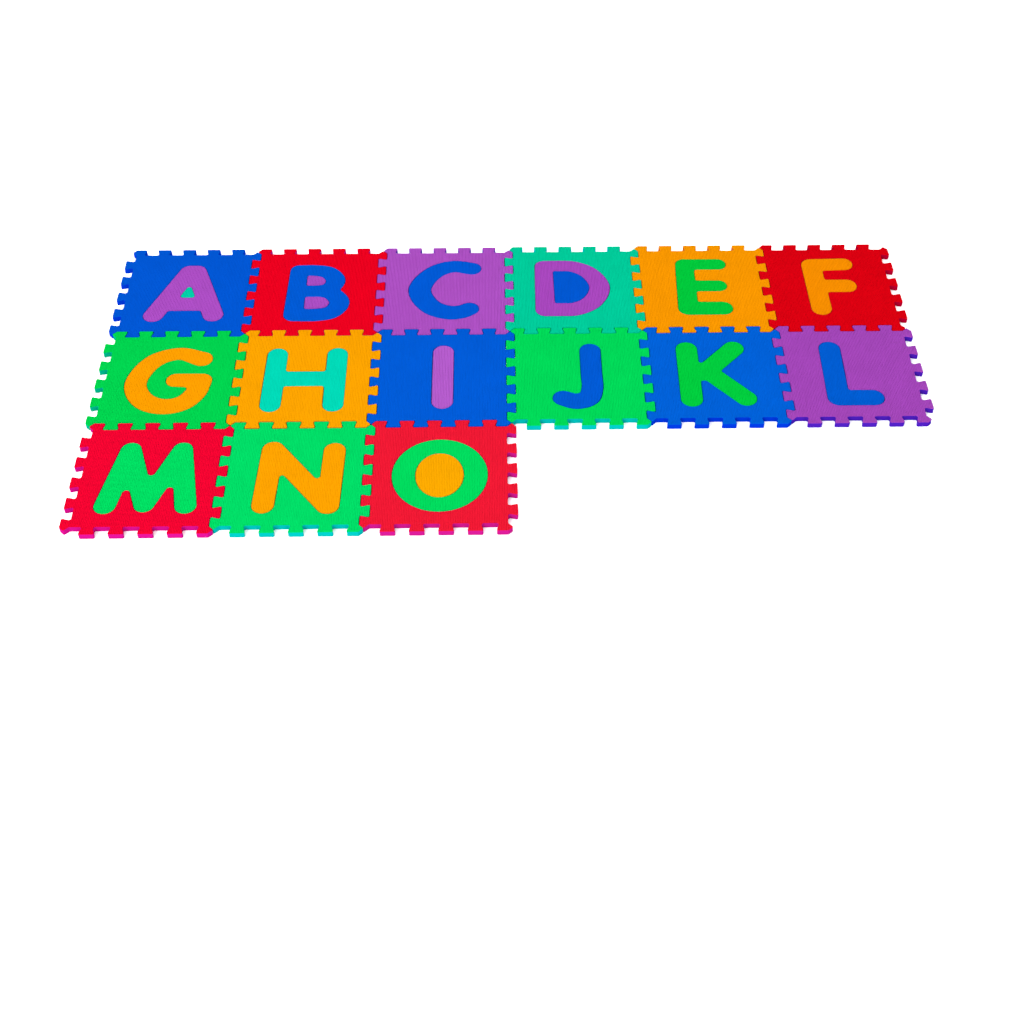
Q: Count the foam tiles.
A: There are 15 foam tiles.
